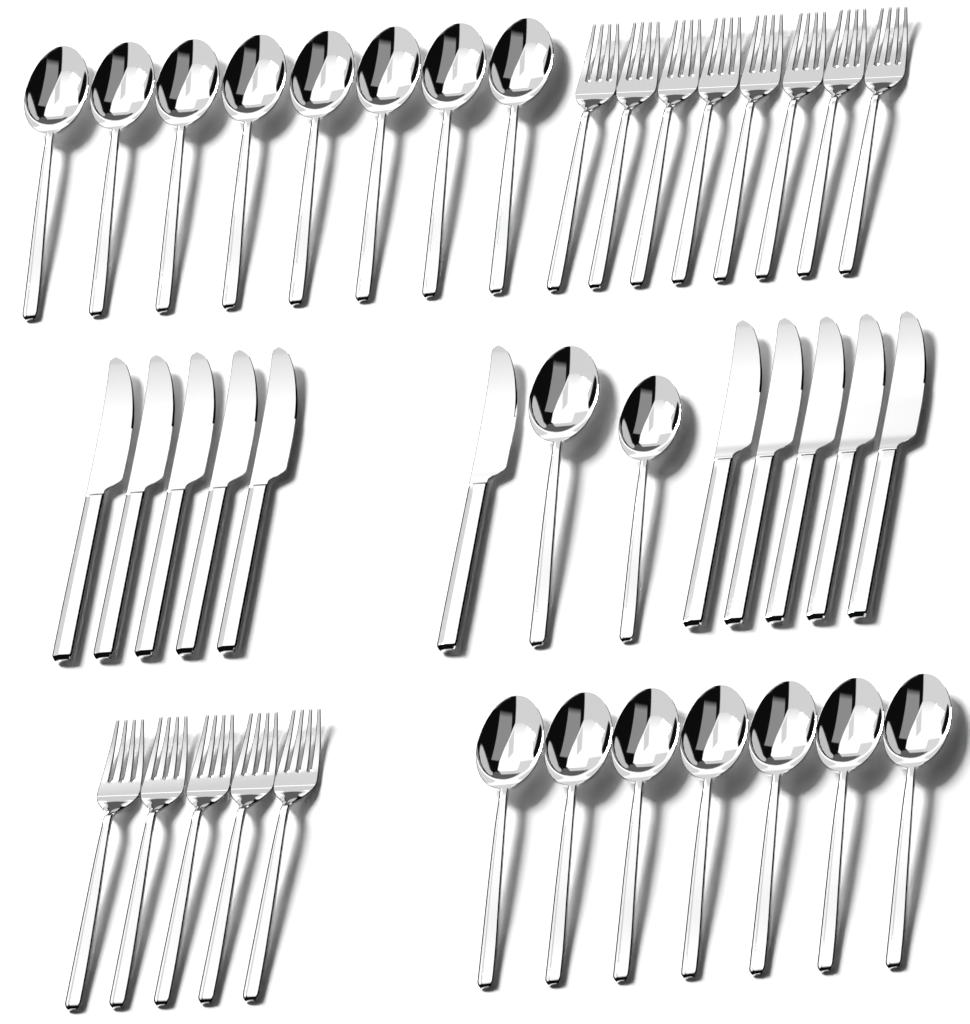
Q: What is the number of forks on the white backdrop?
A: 13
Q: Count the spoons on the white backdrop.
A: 17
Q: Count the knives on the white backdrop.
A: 11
